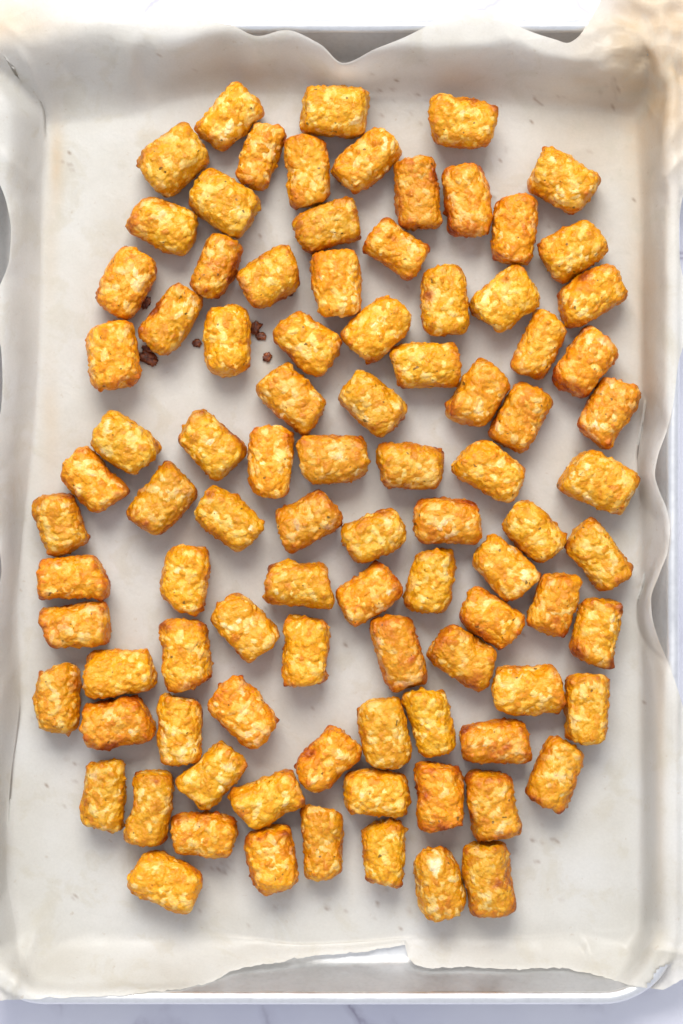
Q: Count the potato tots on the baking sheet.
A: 93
